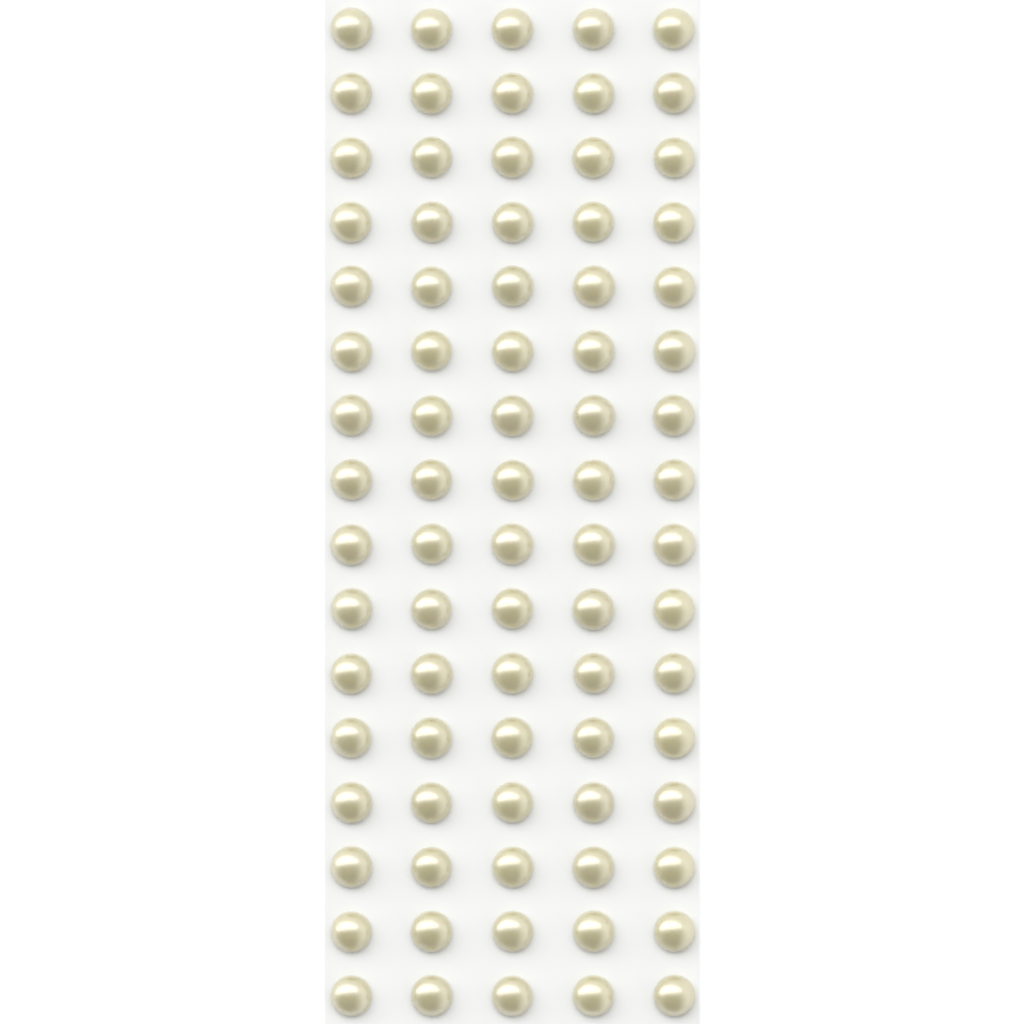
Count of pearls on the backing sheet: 80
